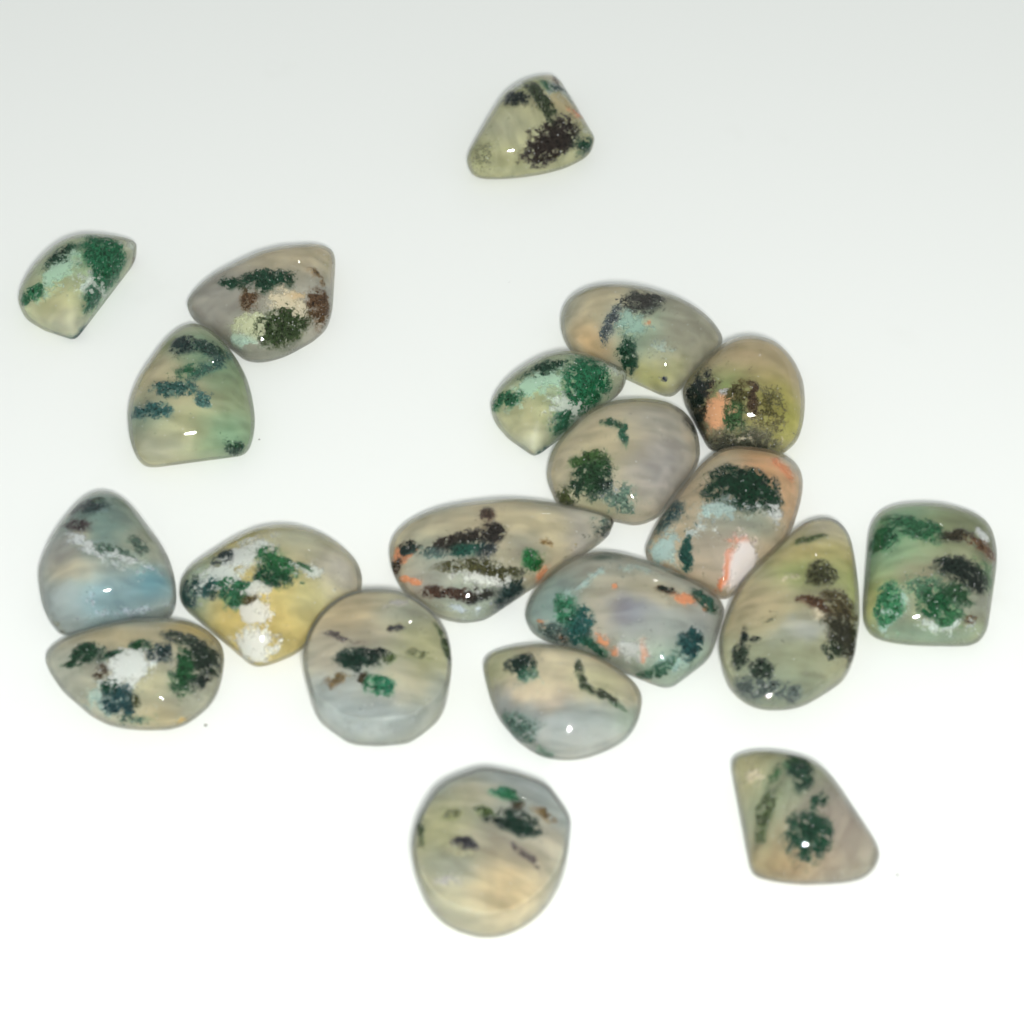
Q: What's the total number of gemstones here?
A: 20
